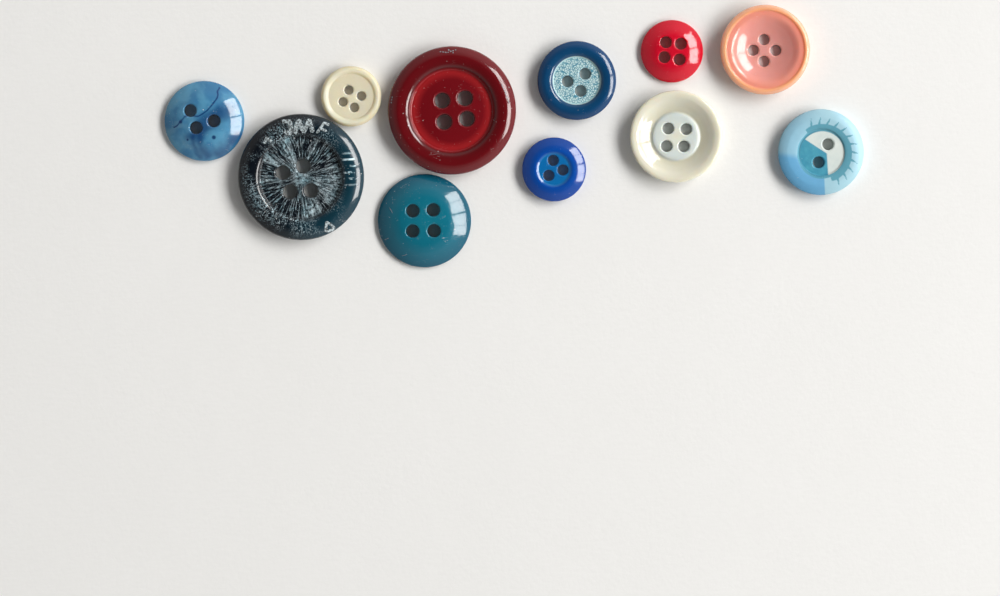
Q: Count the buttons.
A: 11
